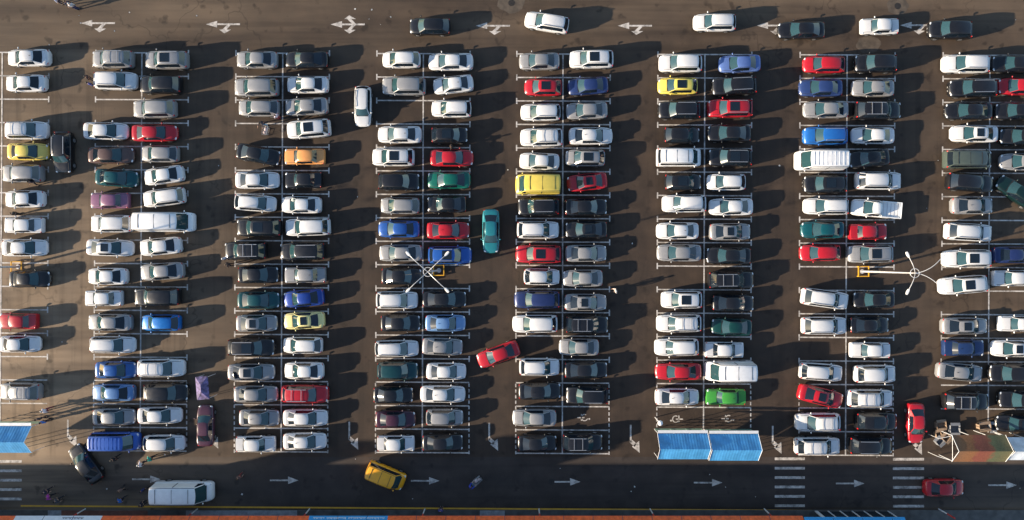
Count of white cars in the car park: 84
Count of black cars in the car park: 61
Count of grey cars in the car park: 40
